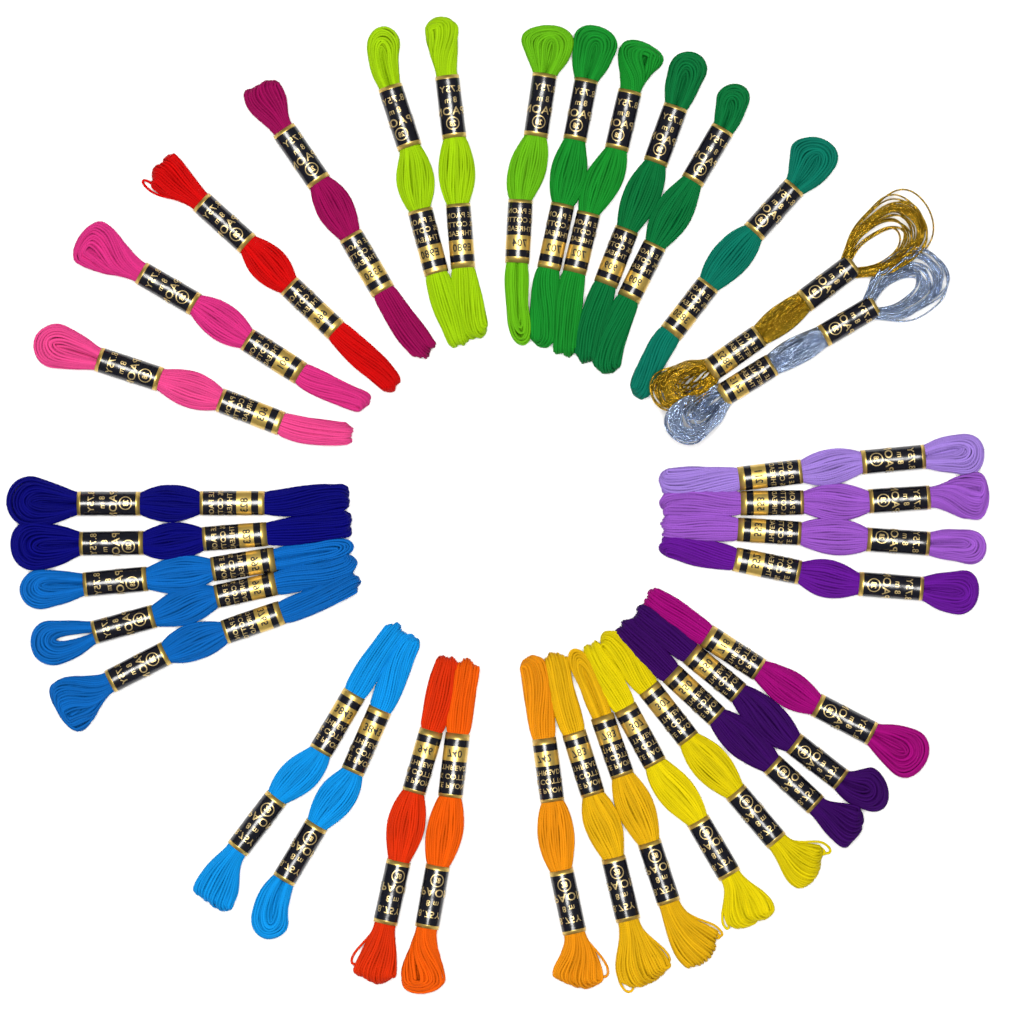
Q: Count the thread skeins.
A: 35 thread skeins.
